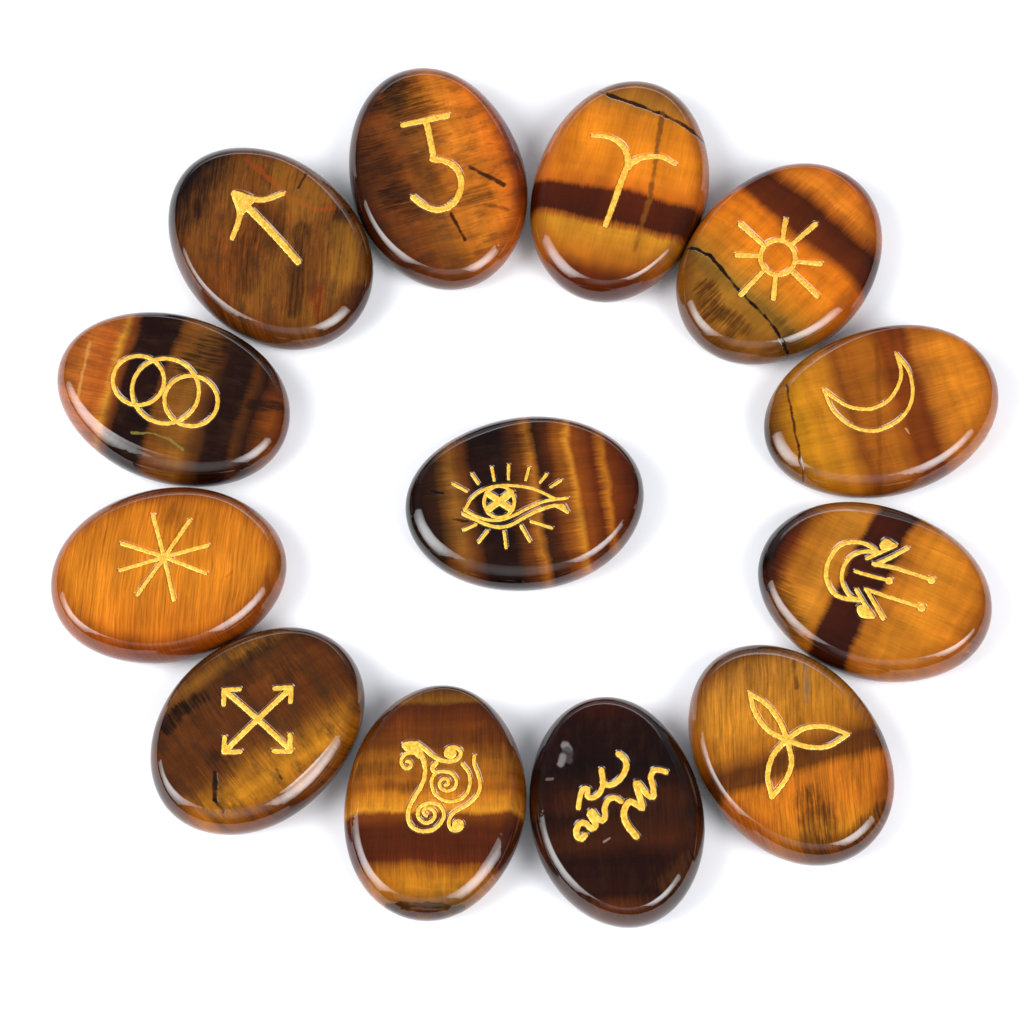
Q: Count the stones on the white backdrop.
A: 13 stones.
